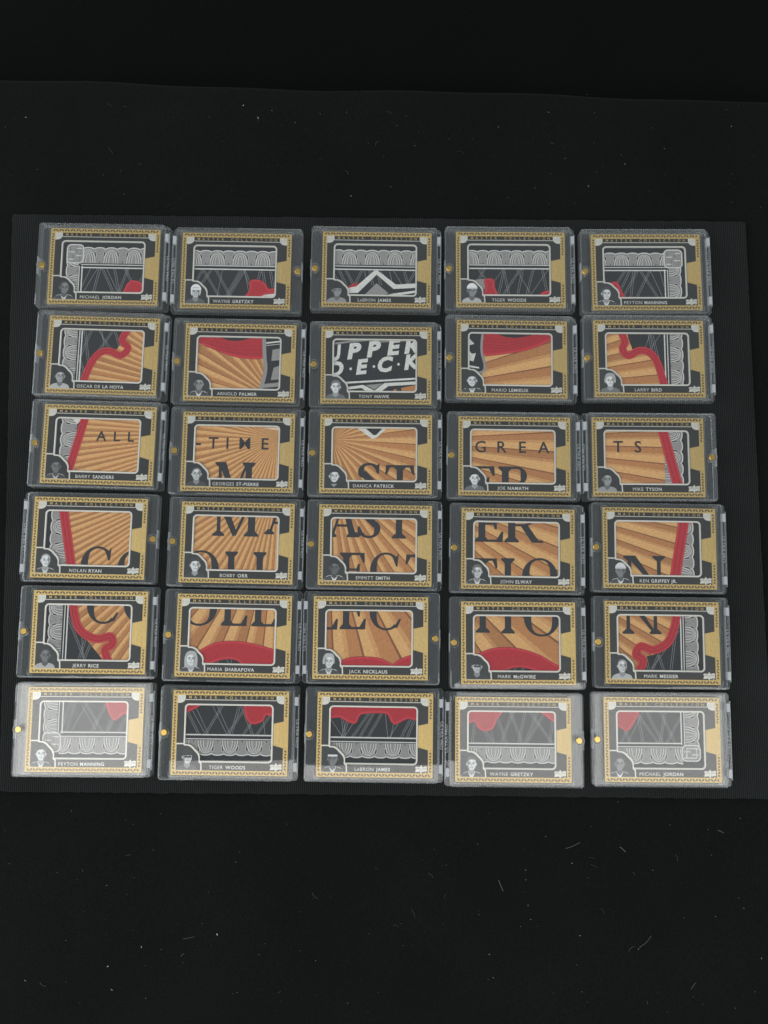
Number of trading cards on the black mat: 30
